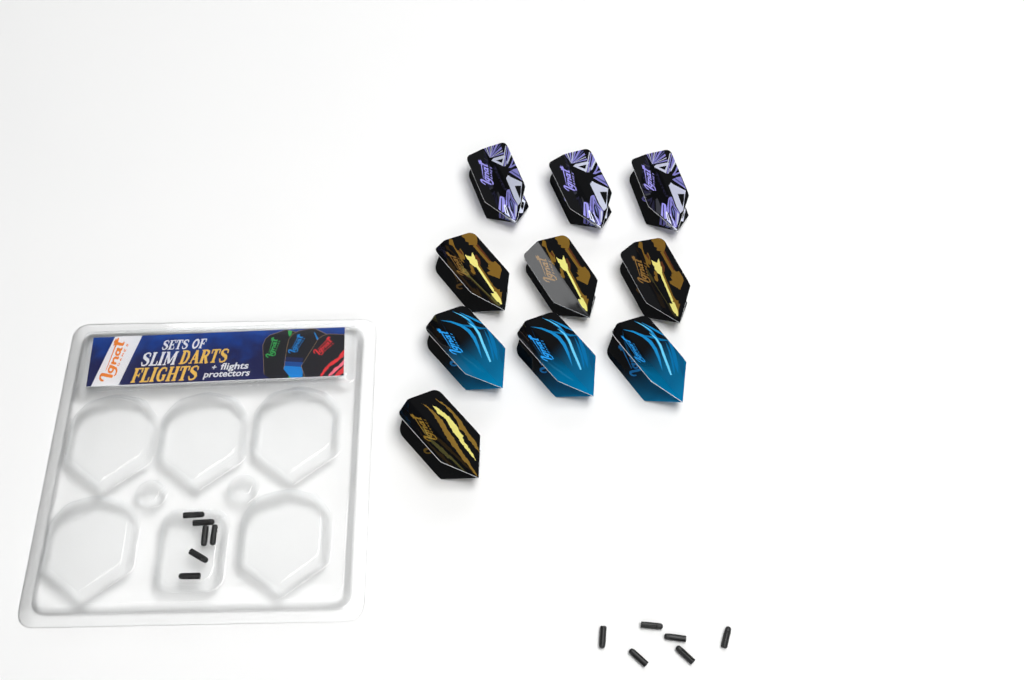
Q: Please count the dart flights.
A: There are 10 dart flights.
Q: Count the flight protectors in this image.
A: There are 12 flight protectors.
